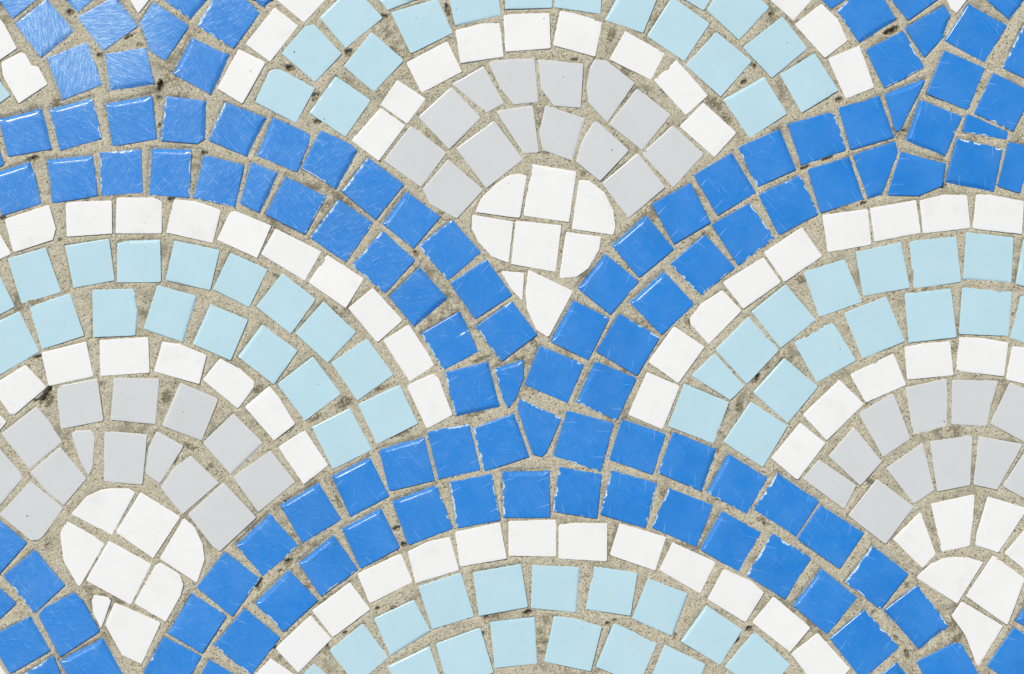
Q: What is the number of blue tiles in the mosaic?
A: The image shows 114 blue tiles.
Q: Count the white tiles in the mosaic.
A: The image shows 90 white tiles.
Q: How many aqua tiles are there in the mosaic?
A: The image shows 69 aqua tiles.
